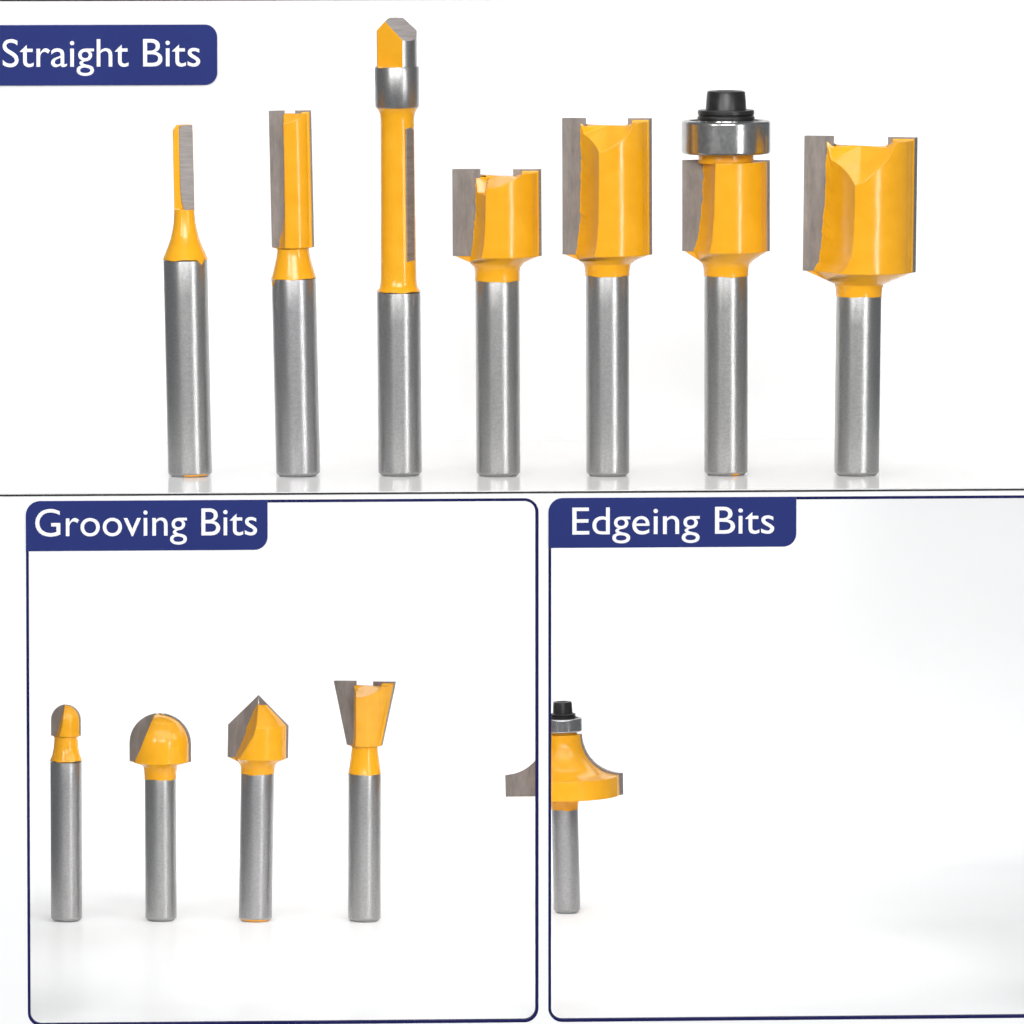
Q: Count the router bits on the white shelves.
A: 12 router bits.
